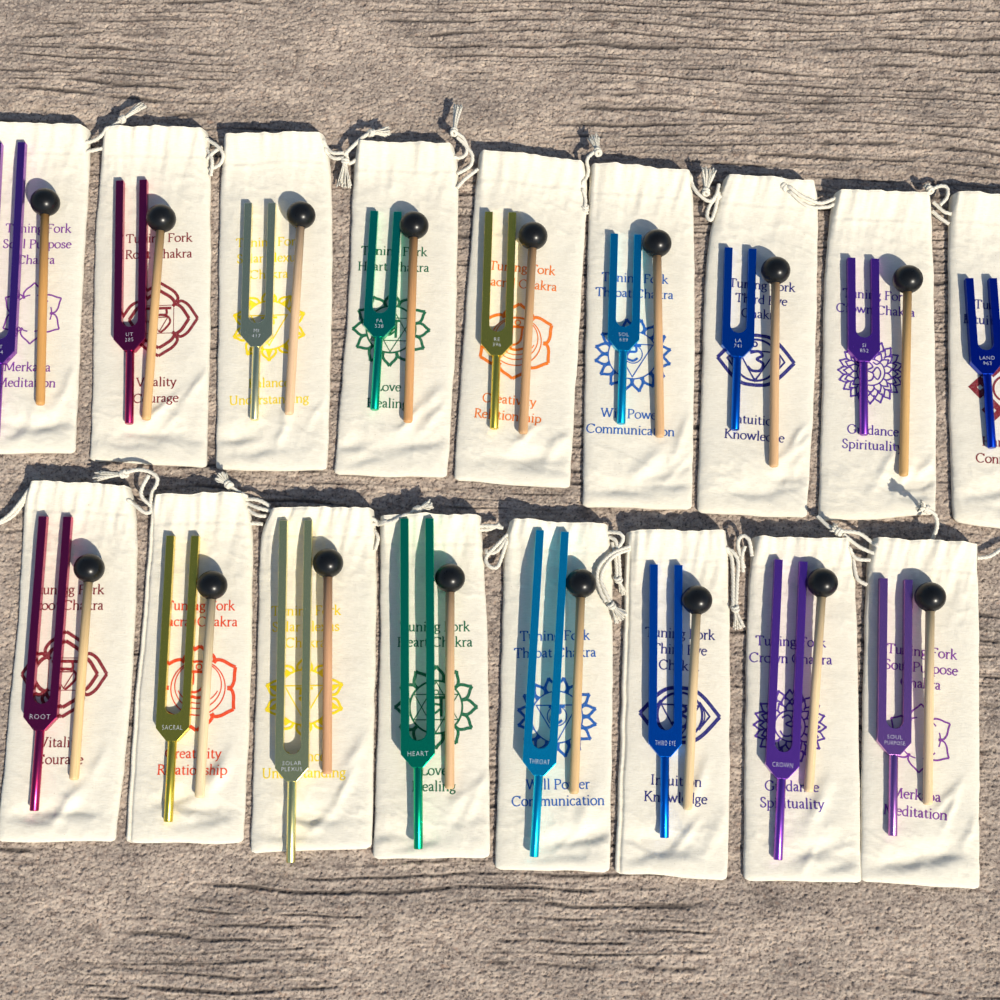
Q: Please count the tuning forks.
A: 17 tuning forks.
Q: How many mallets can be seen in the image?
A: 16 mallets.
